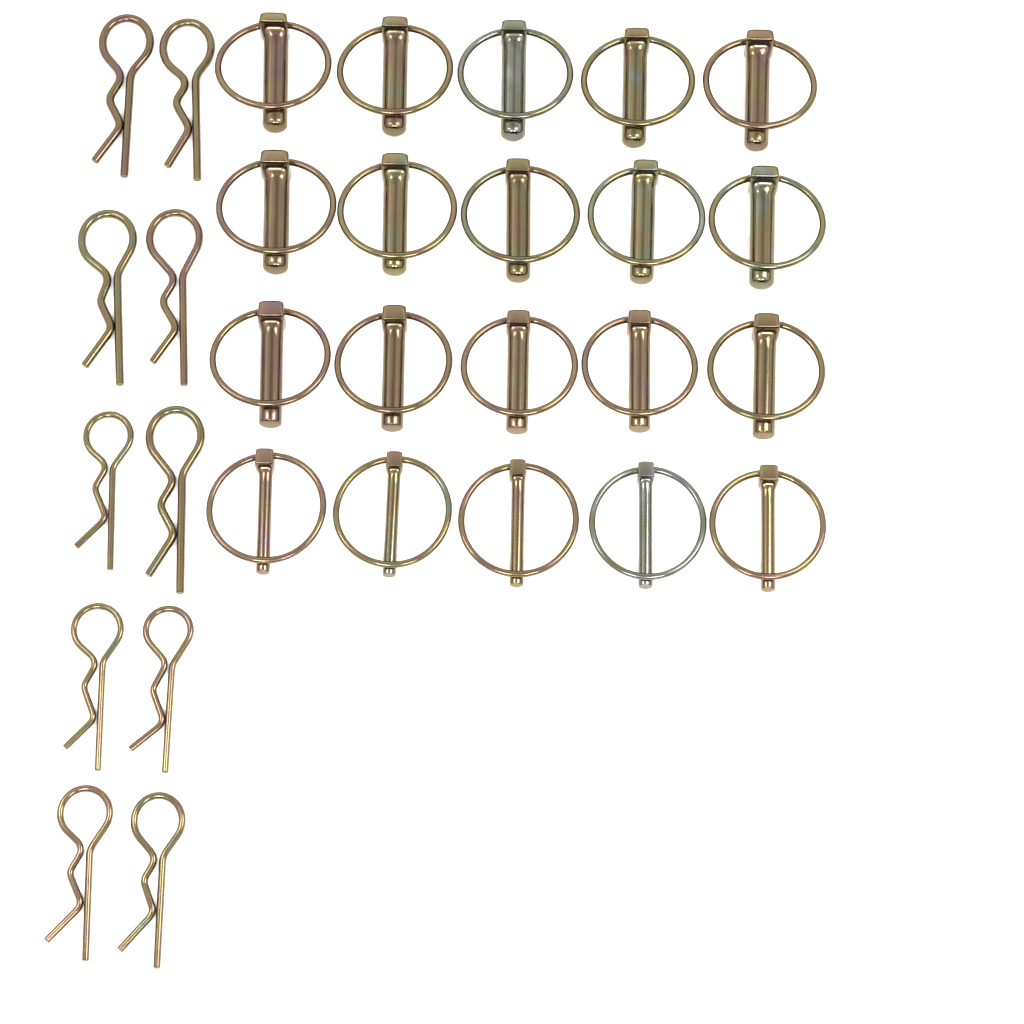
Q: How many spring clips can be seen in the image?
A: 10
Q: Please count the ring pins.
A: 20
